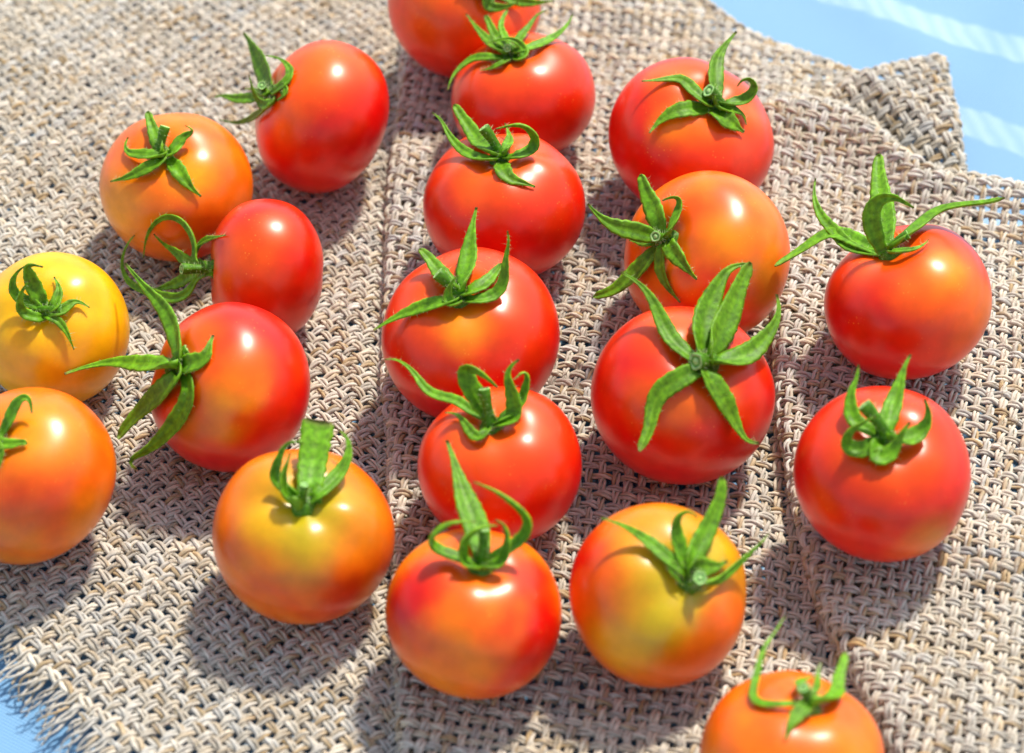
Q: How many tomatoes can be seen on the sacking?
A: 20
